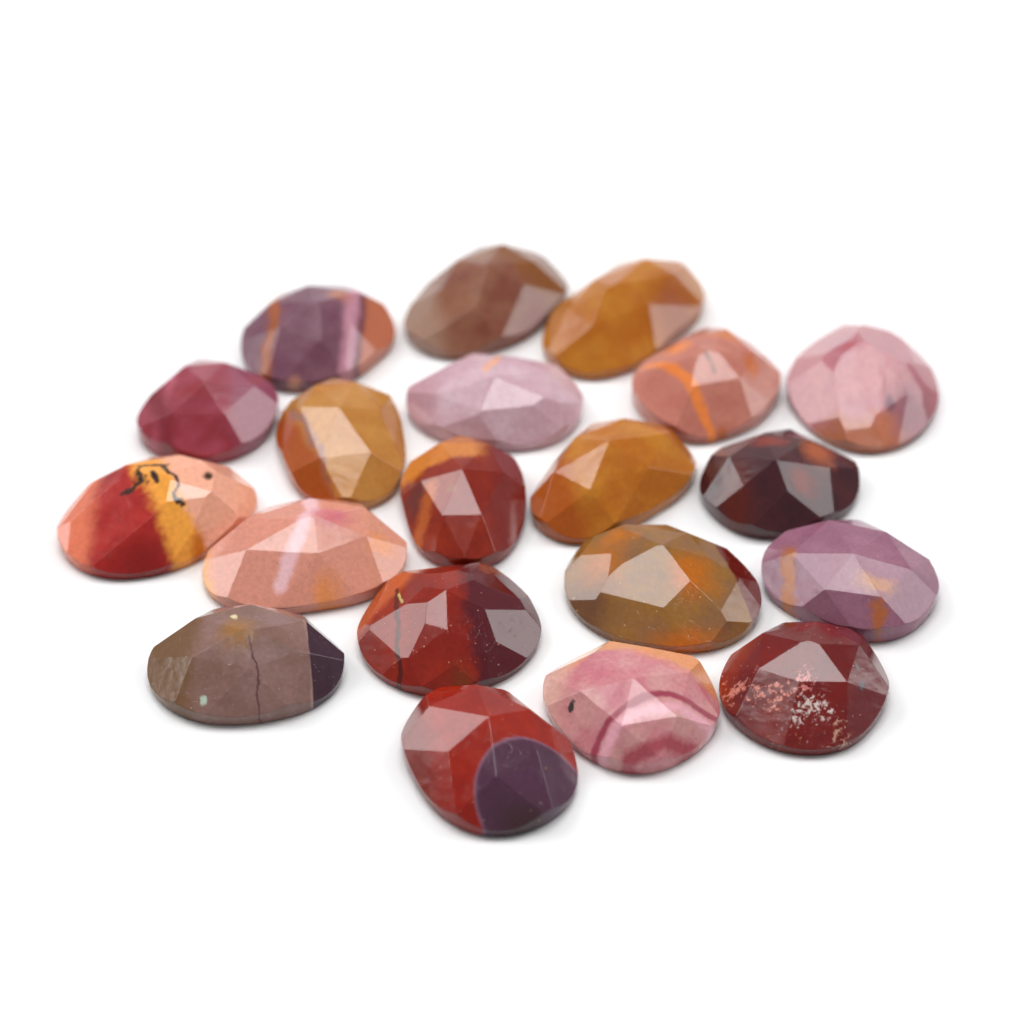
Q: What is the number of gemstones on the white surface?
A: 20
